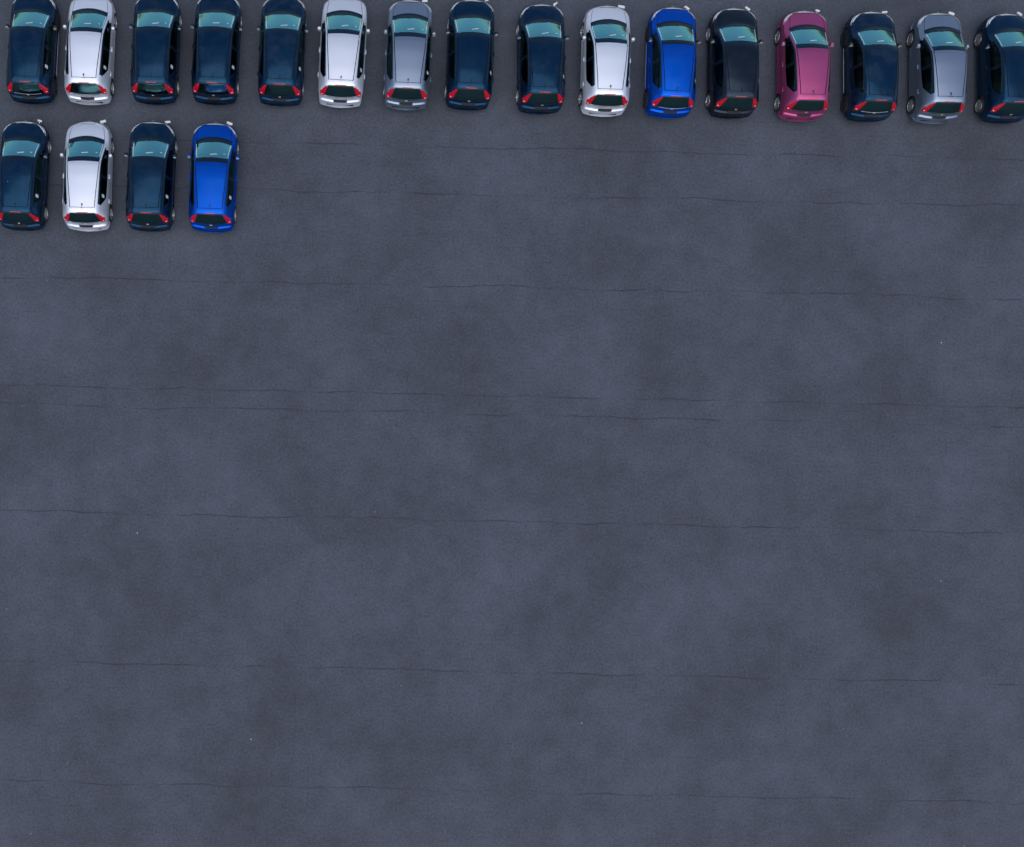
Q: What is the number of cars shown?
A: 20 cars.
